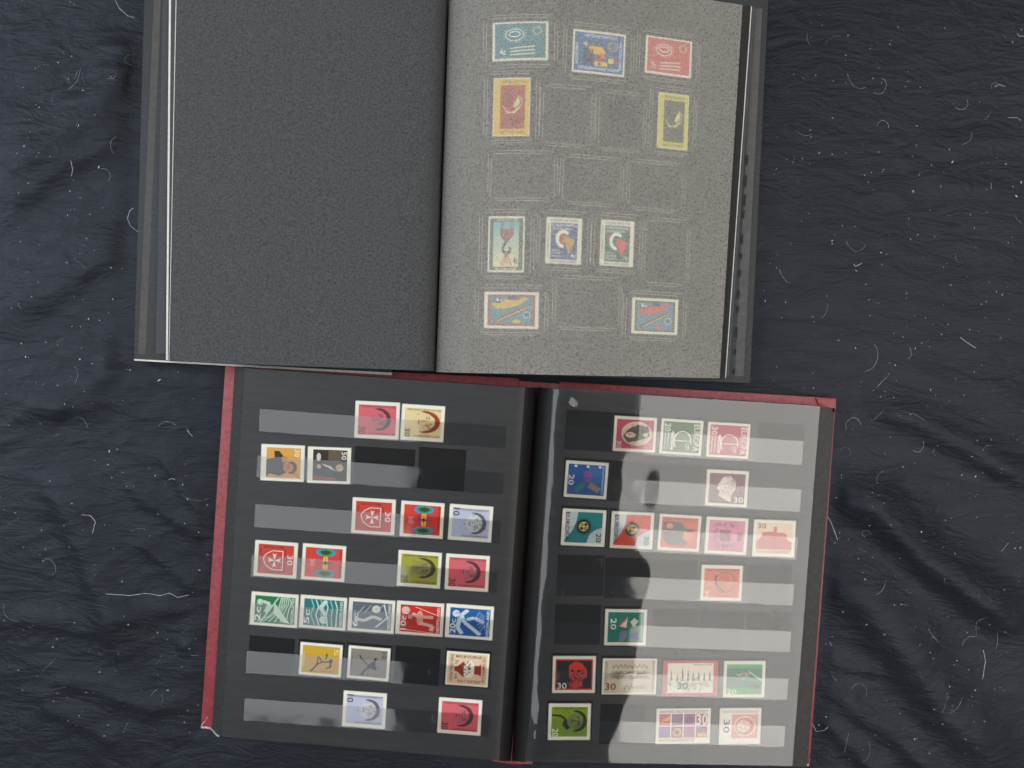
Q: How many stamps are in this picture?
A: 50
